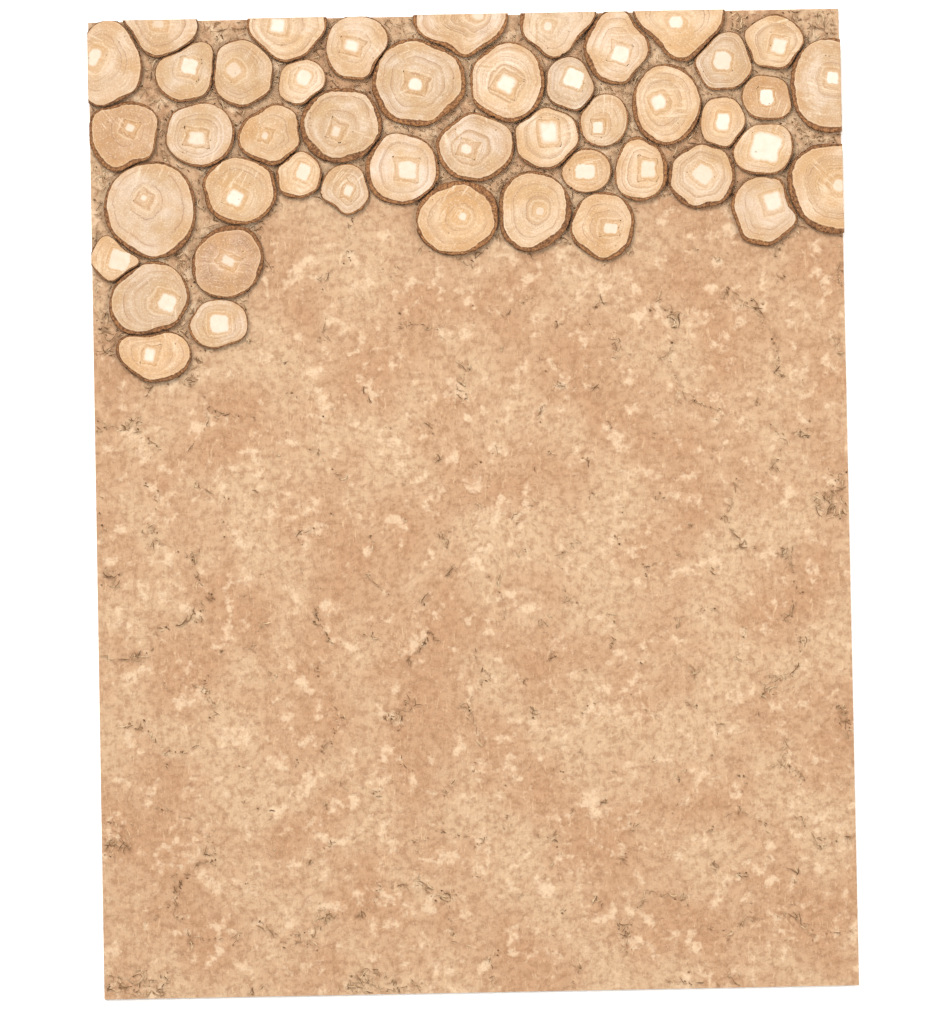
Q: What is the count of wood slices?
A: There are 46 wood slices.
